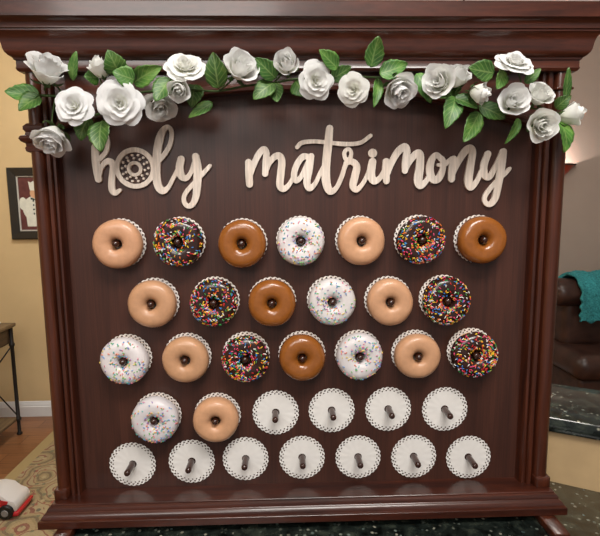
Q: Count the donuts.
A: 22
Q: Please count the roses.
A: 21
